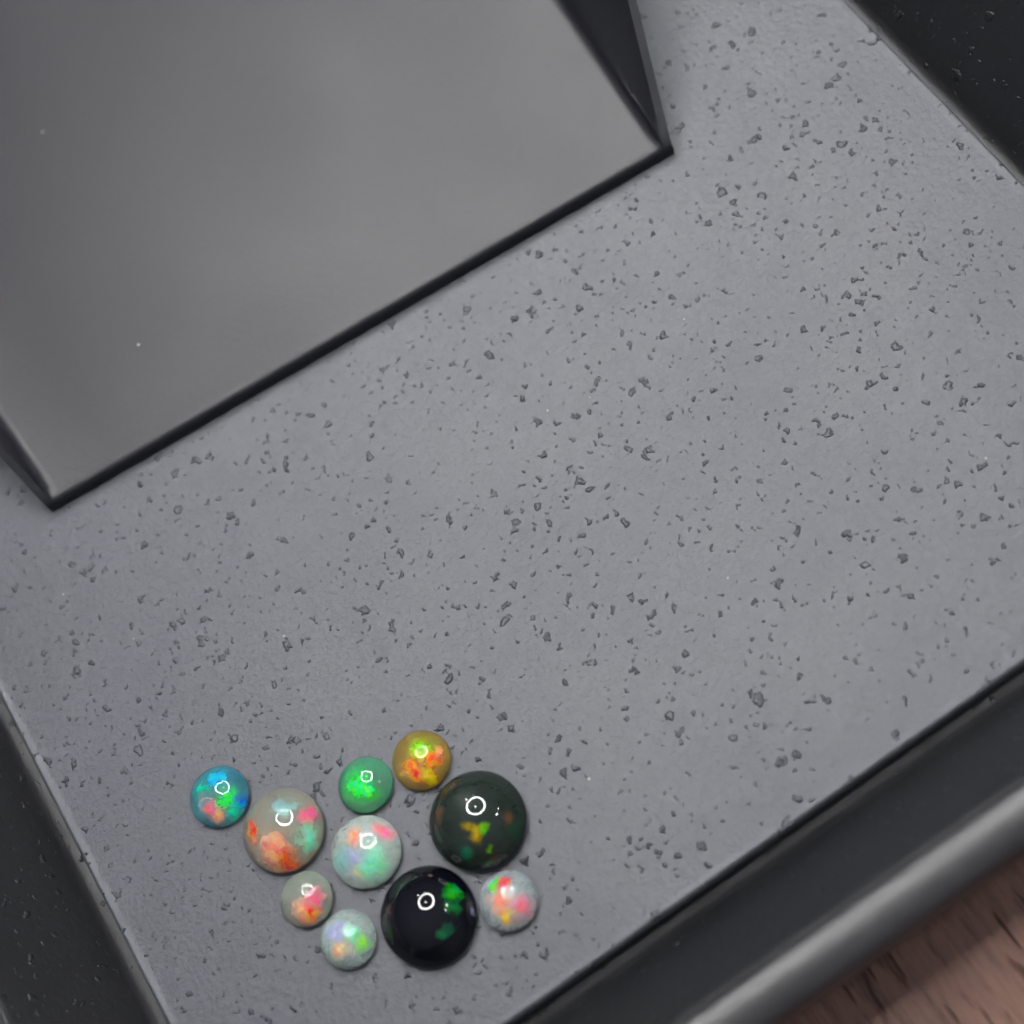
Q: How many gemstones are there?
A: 10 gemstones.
